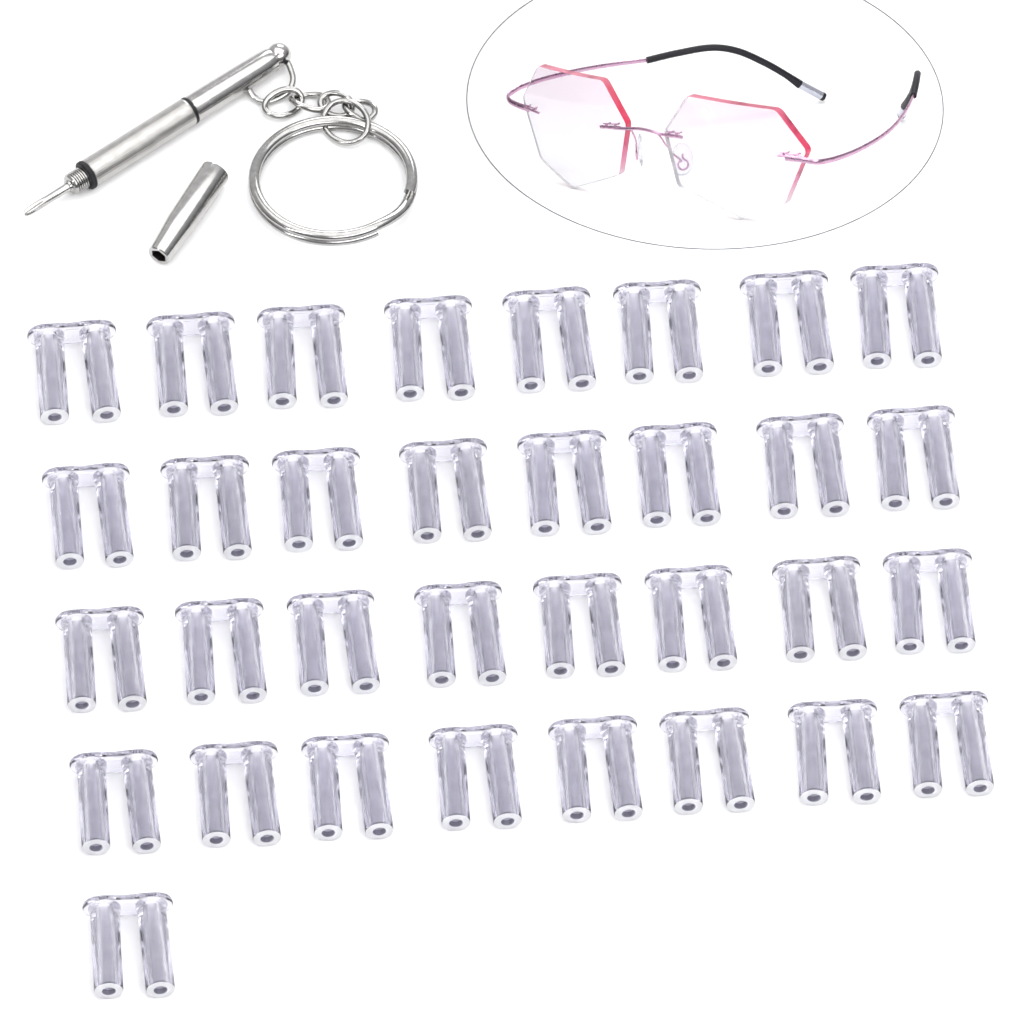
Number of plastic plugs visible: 33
